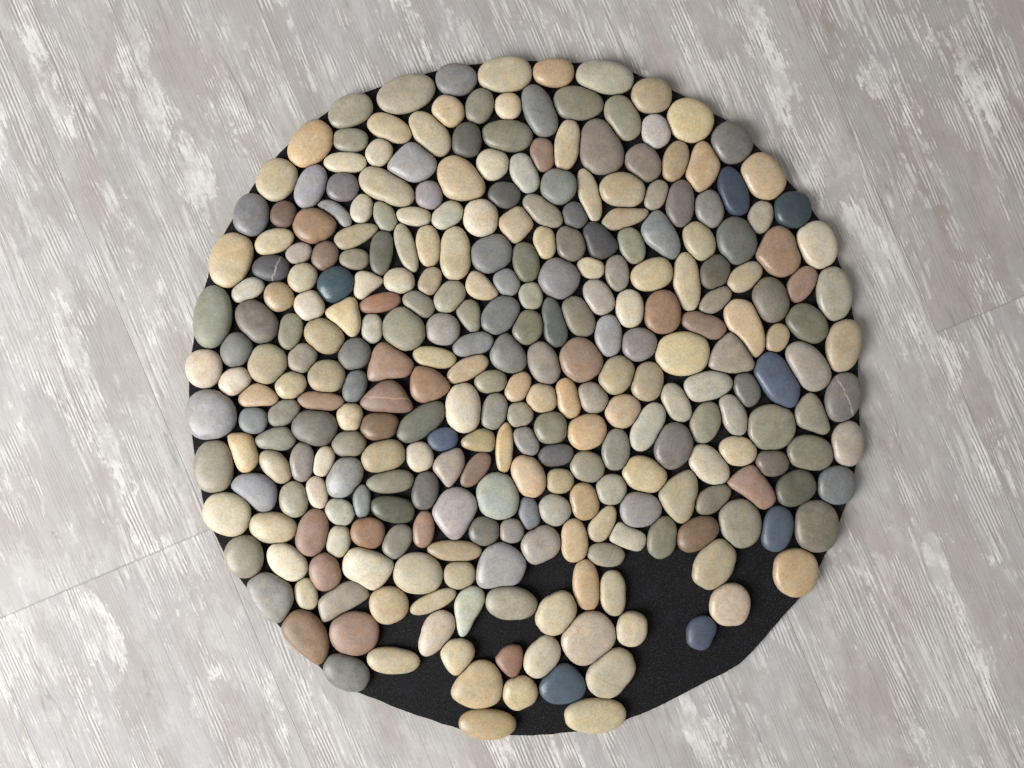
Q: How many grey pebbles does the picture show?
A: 145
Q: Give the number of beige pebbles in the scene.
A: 113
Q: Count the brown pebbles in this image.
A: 25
